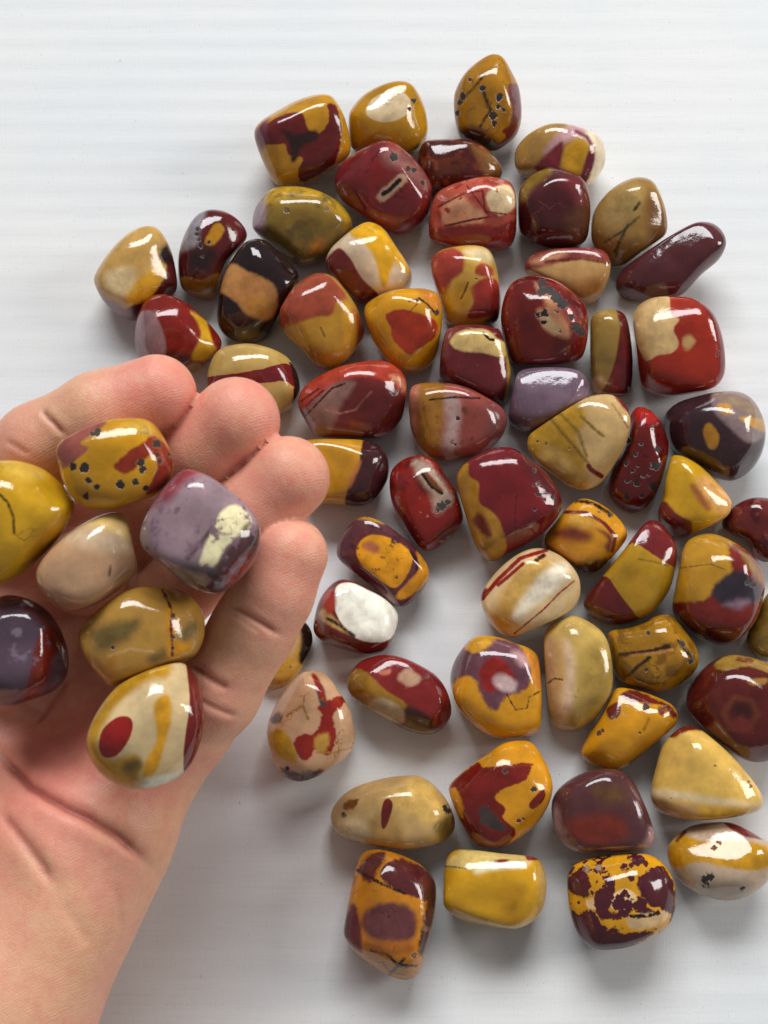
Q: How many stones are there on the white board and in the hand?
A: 66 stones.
